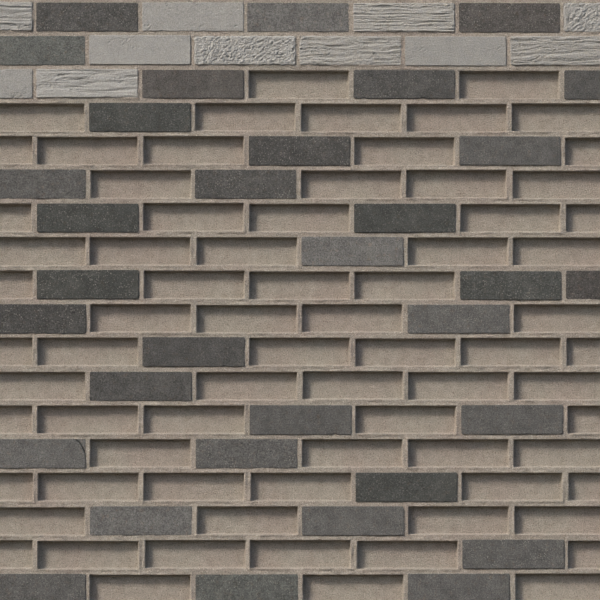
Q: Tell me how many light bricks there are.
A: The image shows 11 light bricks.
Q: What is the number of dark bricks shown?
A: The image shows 33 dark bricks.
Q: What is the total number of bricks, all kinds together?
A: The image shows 44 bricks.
